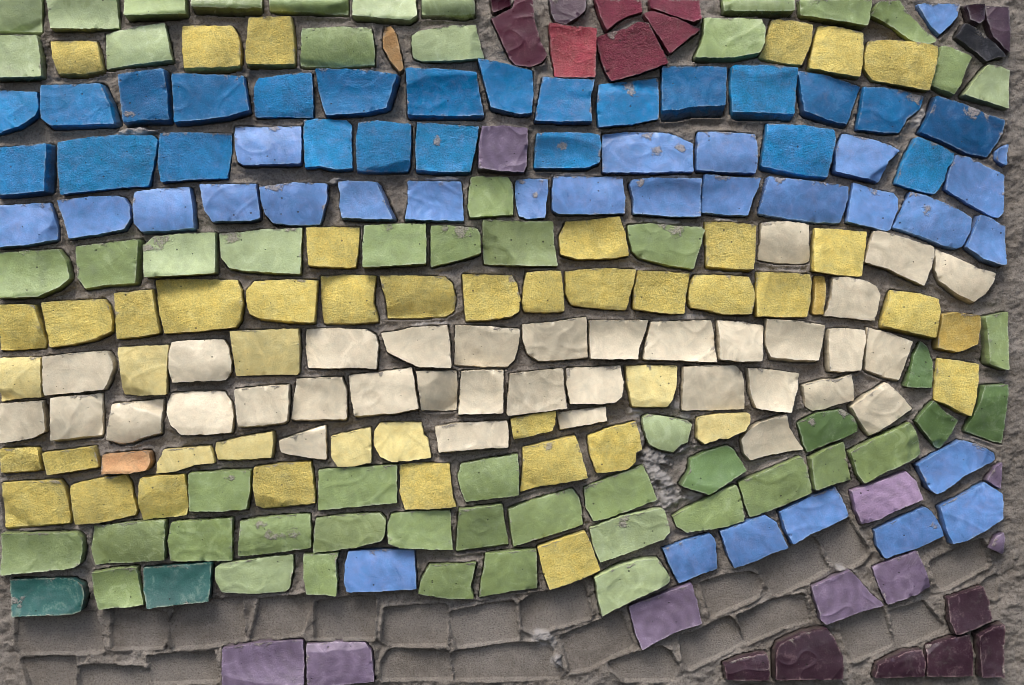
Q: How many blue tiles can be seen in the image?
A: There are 53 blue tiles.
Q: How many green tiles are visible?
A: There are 58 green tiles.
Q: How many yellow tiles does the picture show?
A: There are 47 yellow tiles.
